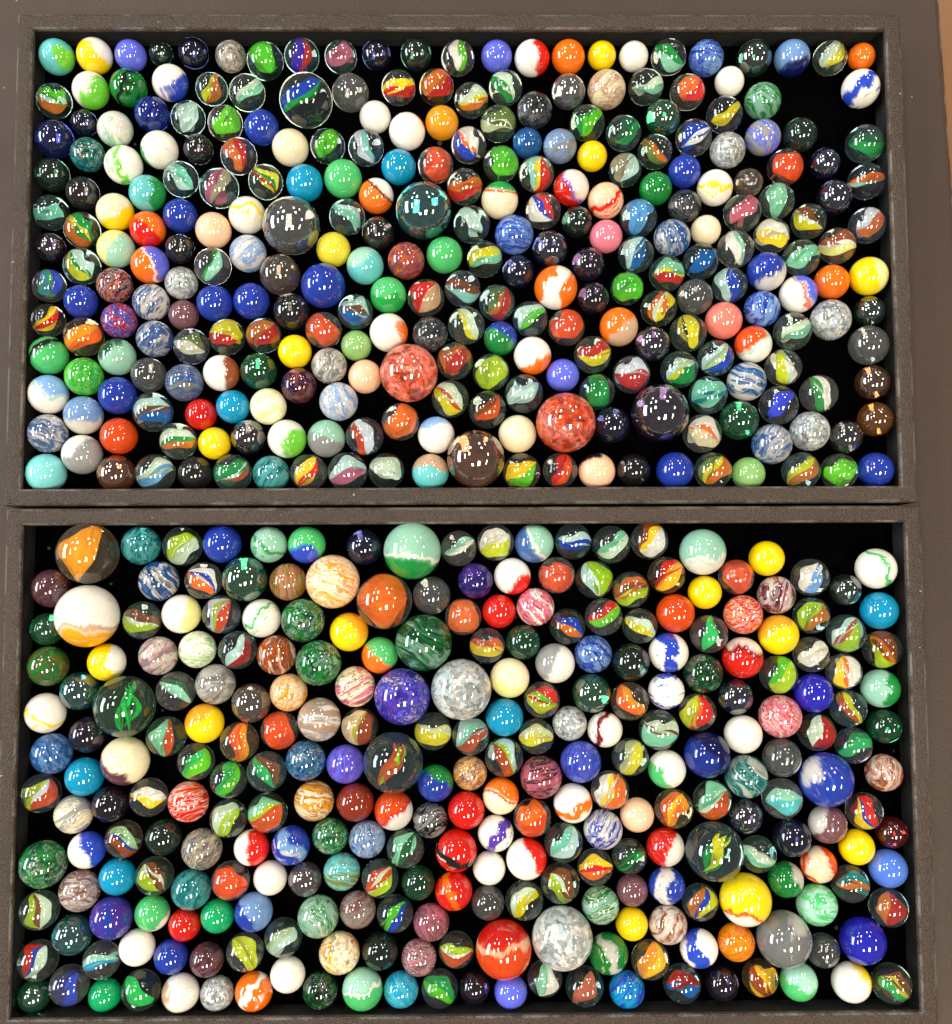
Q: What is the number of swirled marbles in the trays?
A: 198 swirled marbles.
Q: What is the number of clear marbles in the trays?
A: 200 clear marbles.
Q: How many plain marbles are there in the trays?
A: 73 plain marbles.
